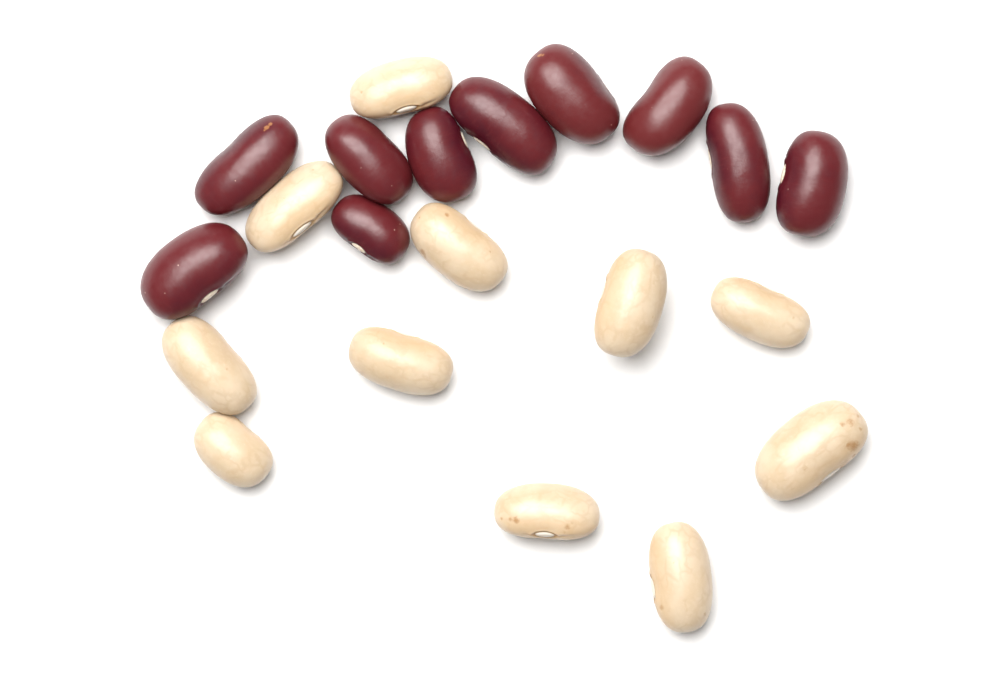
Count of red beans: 10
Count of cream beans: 11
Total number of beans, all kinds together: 21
